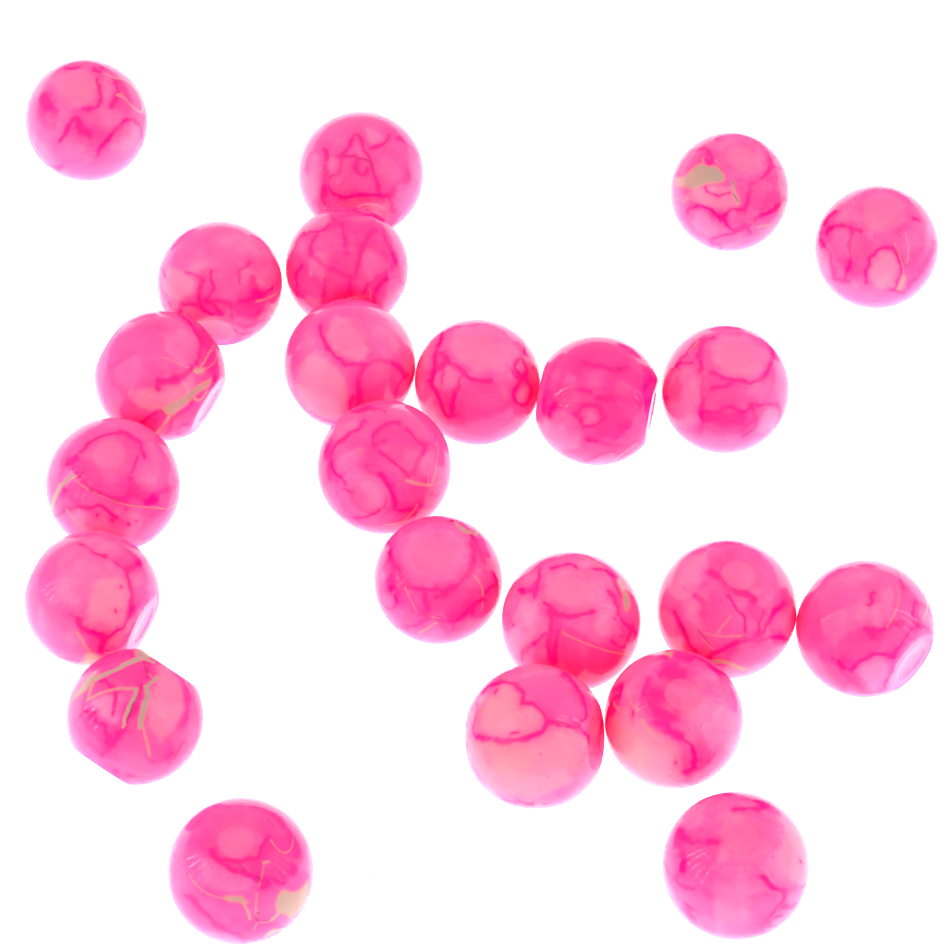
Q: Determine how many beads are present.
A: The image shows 23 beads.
